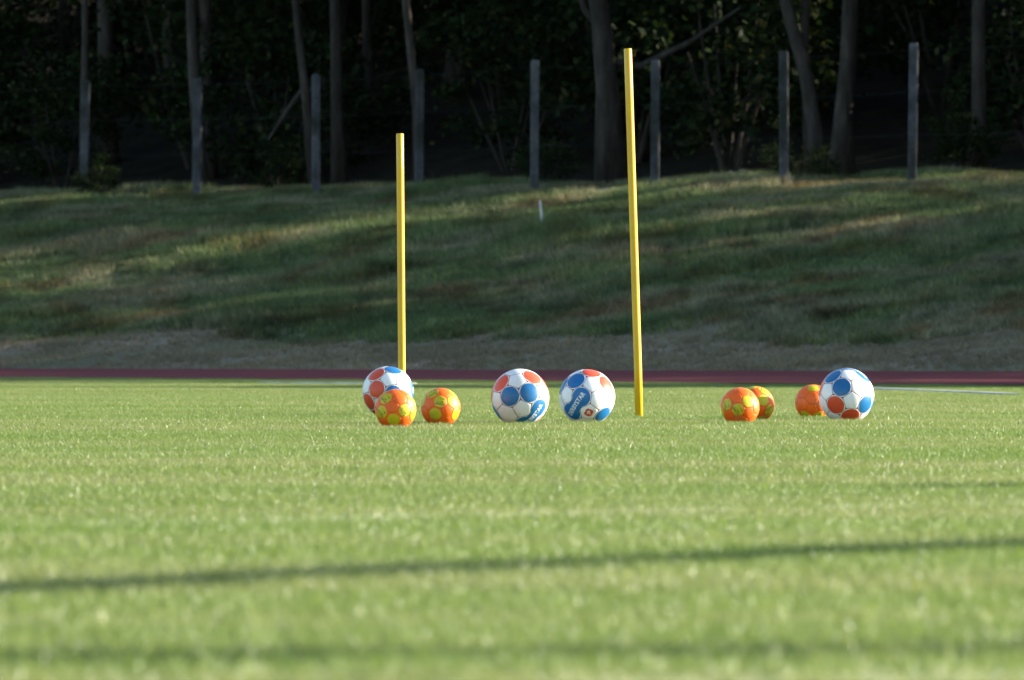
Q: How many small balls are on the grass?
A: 5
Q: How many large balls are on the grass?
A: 4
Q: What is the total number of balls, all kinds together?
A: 9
